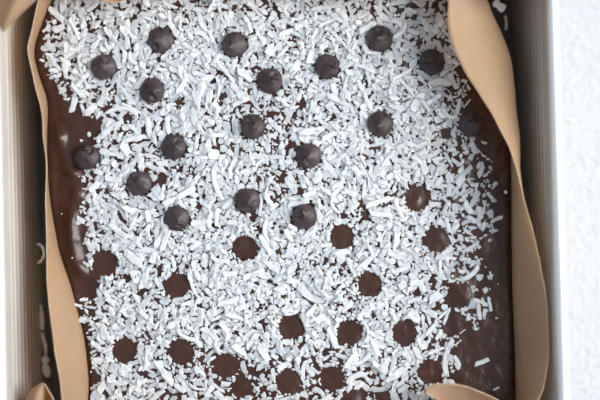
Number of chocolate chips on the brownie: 18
